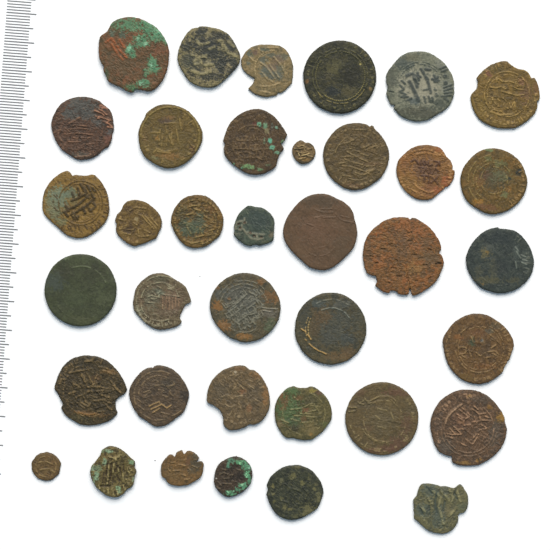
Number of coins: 37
